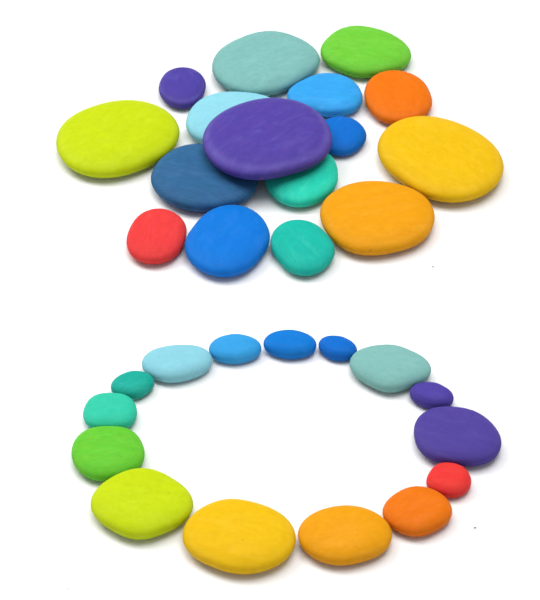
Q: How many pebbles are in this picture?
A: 31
